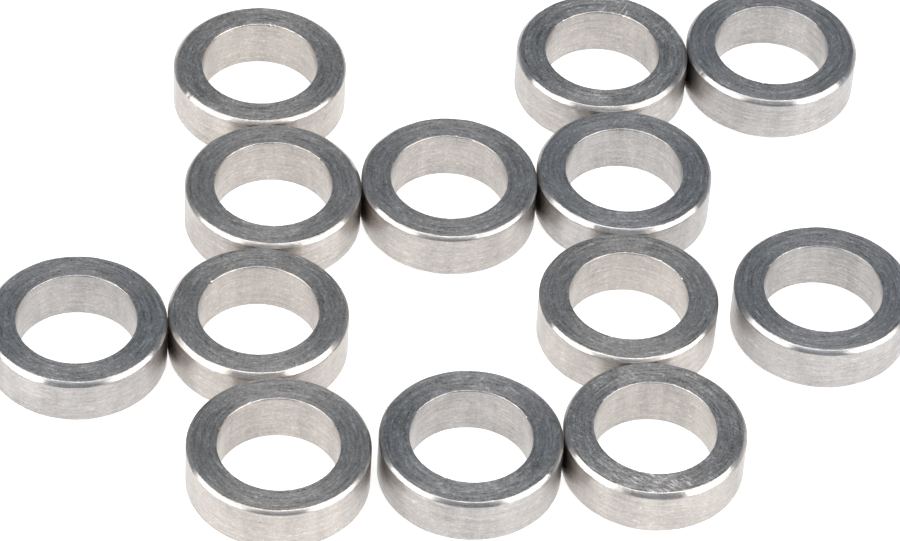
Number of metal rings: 13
